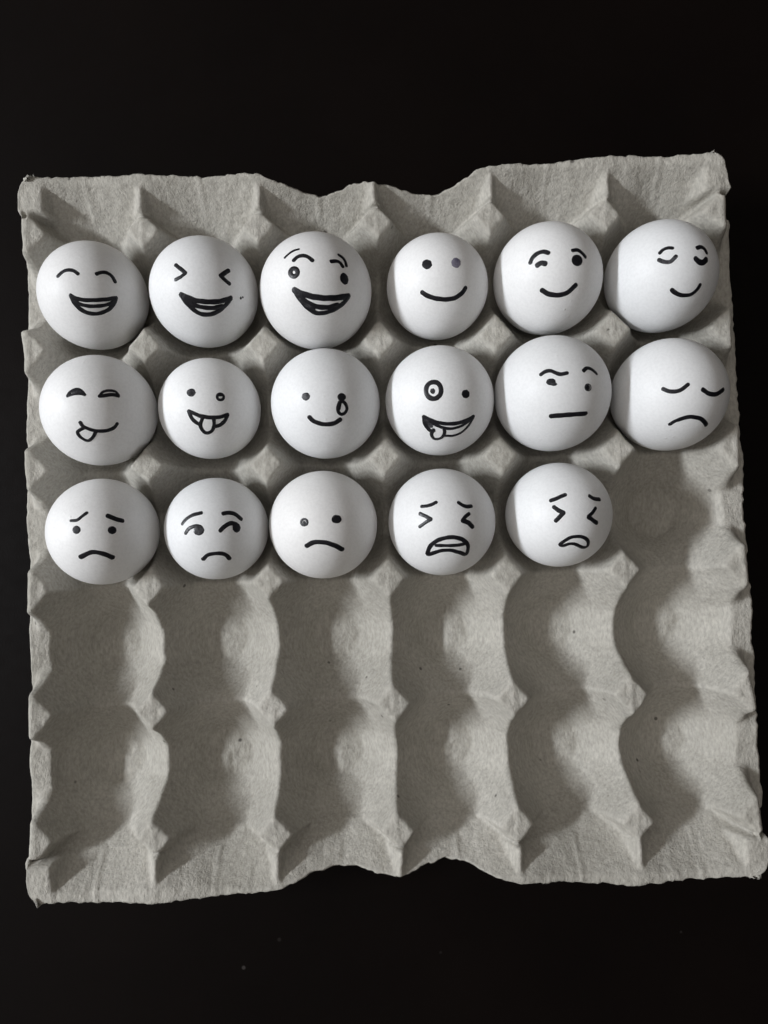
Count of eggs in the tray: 17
